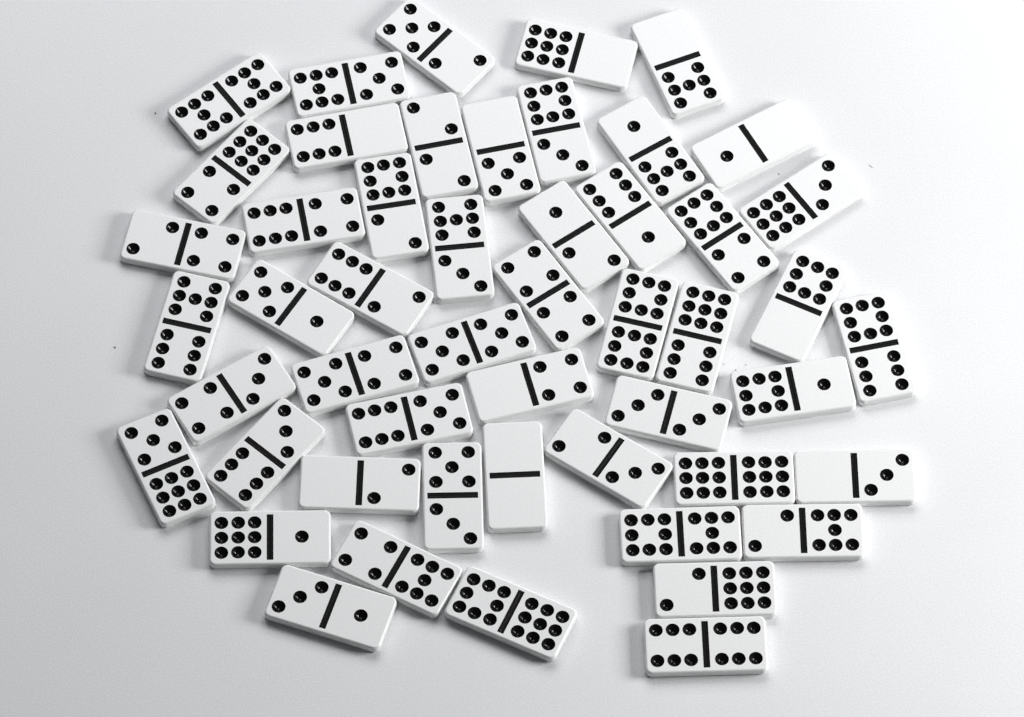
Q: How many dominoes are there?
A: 51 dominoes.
